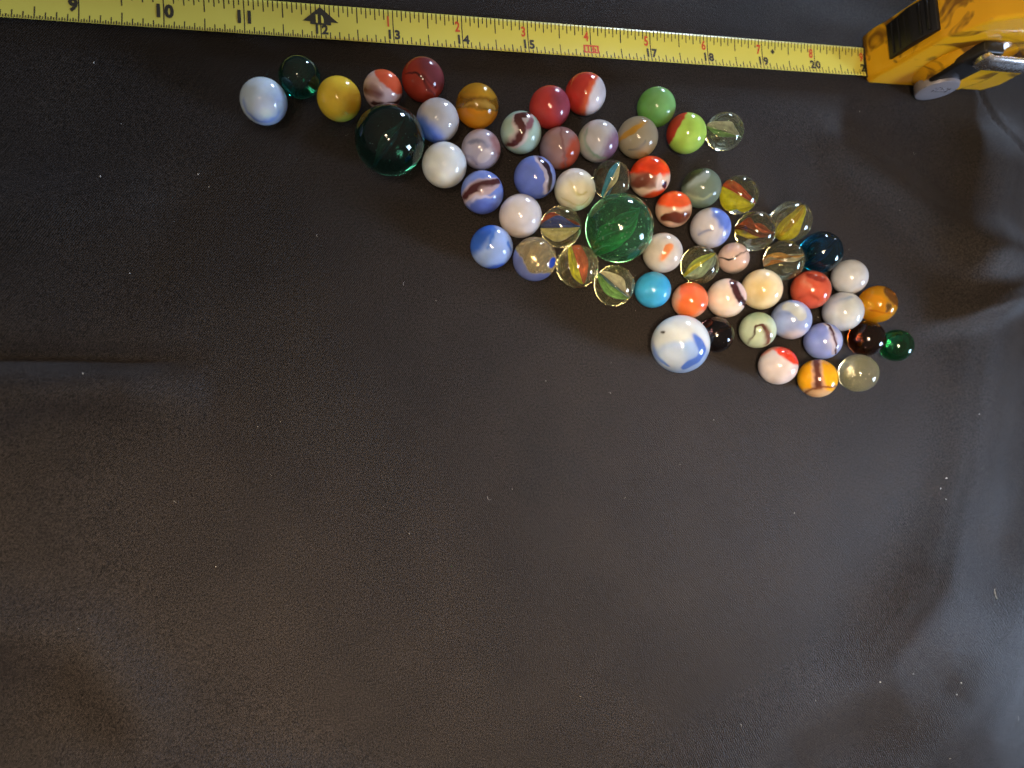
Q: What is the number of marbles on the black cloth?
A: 60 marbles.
